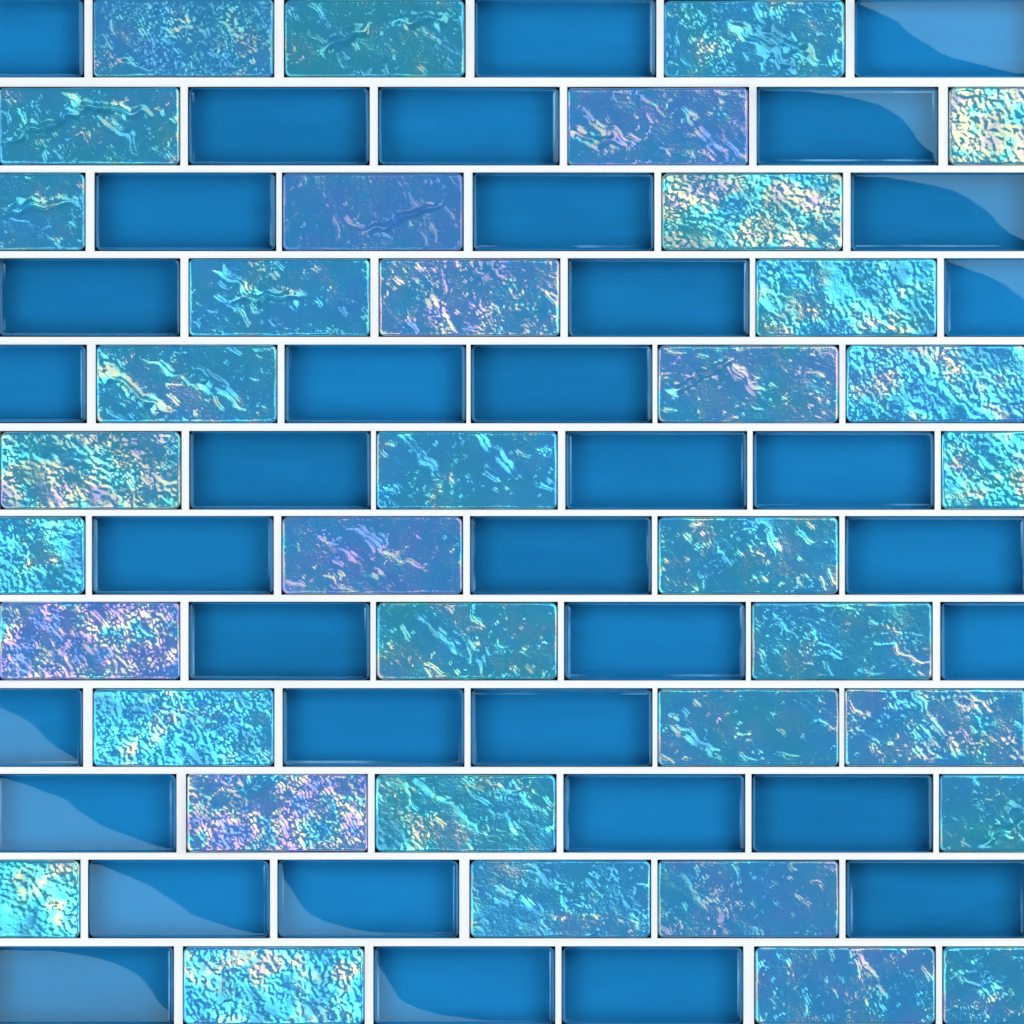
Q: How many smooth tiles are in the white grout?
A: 36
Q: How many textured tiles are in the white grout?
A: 36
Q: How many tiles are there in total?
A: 72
